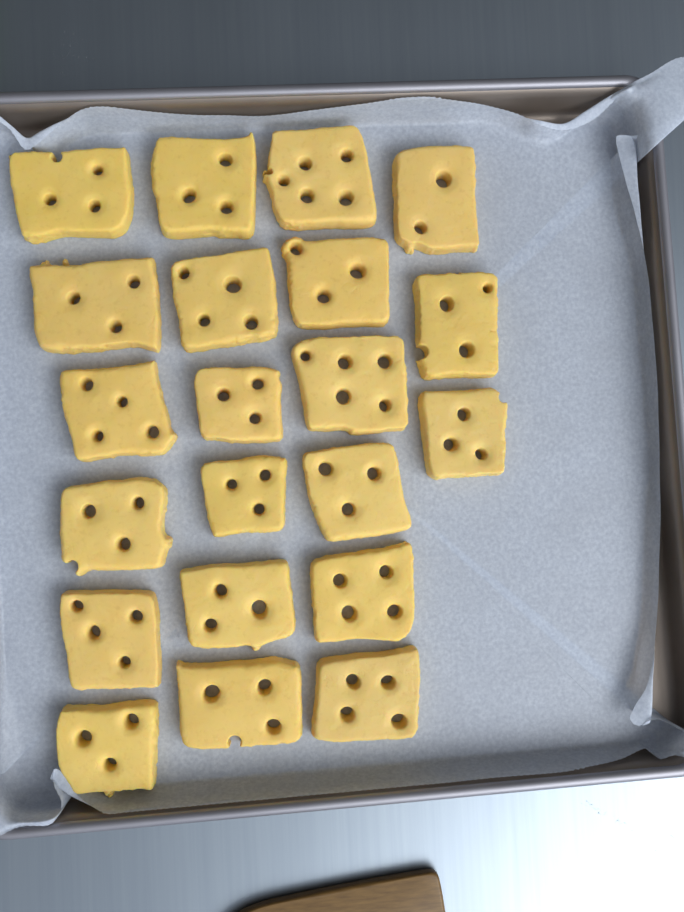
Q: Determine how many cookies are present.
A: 21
